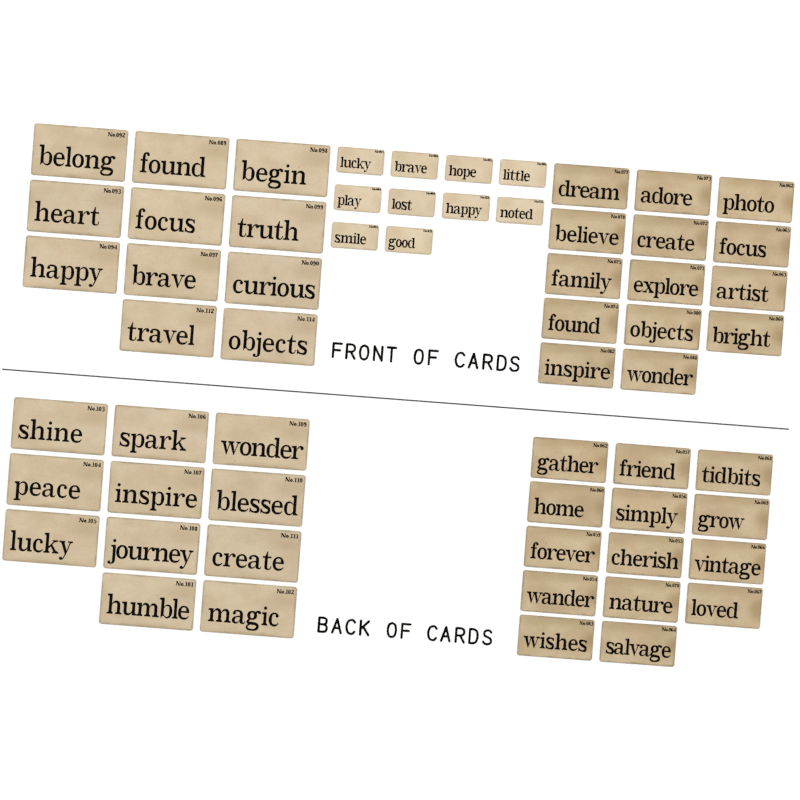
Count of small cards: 10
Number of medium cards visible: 28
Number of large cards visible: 22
